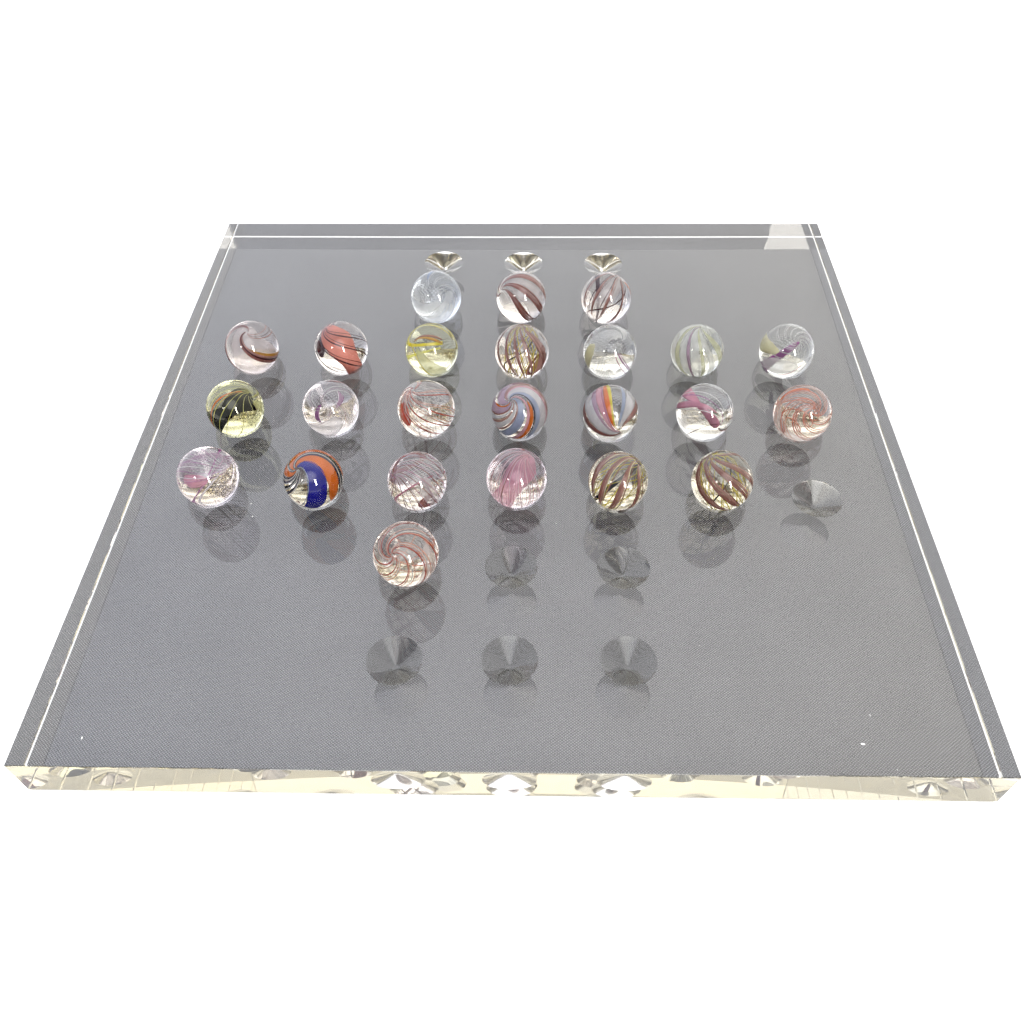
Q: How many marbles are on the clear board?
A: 24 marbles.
